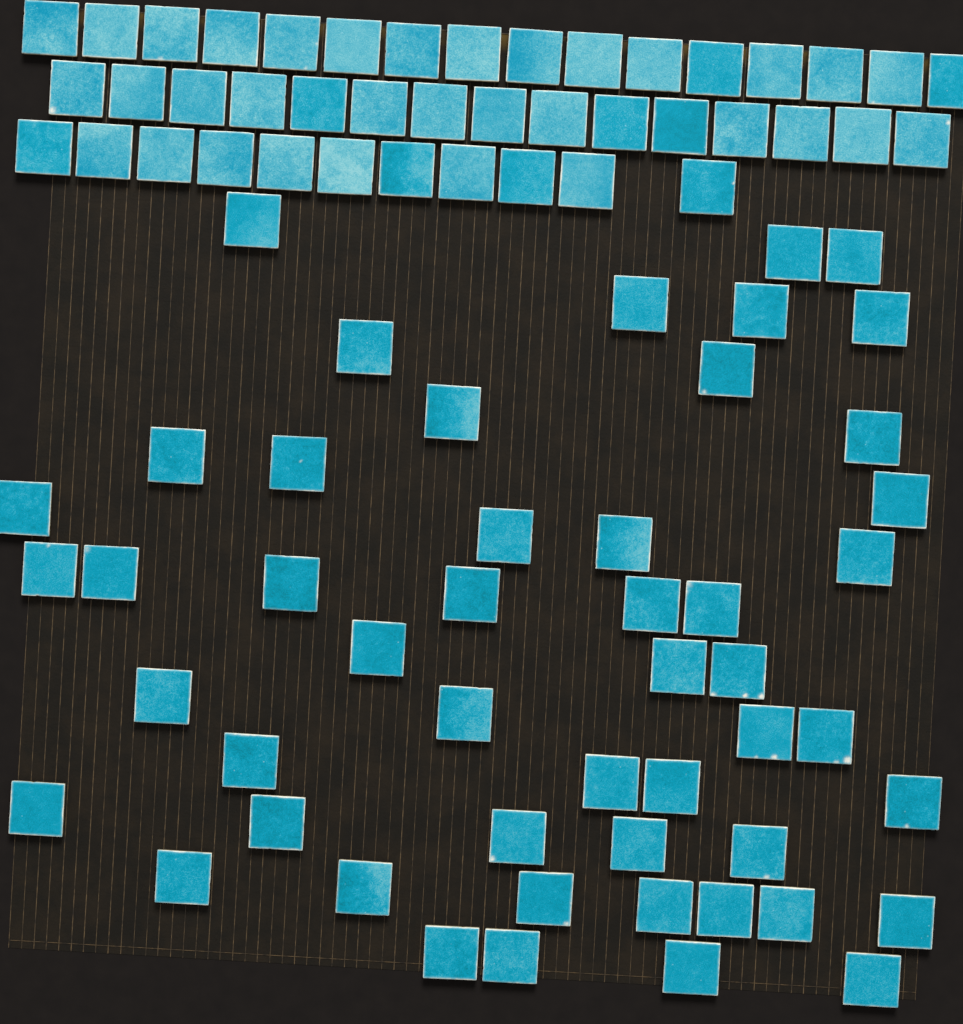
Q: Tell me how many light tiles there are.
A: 33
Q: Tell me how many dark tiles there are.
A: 59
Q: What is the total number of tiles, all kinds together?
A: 92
